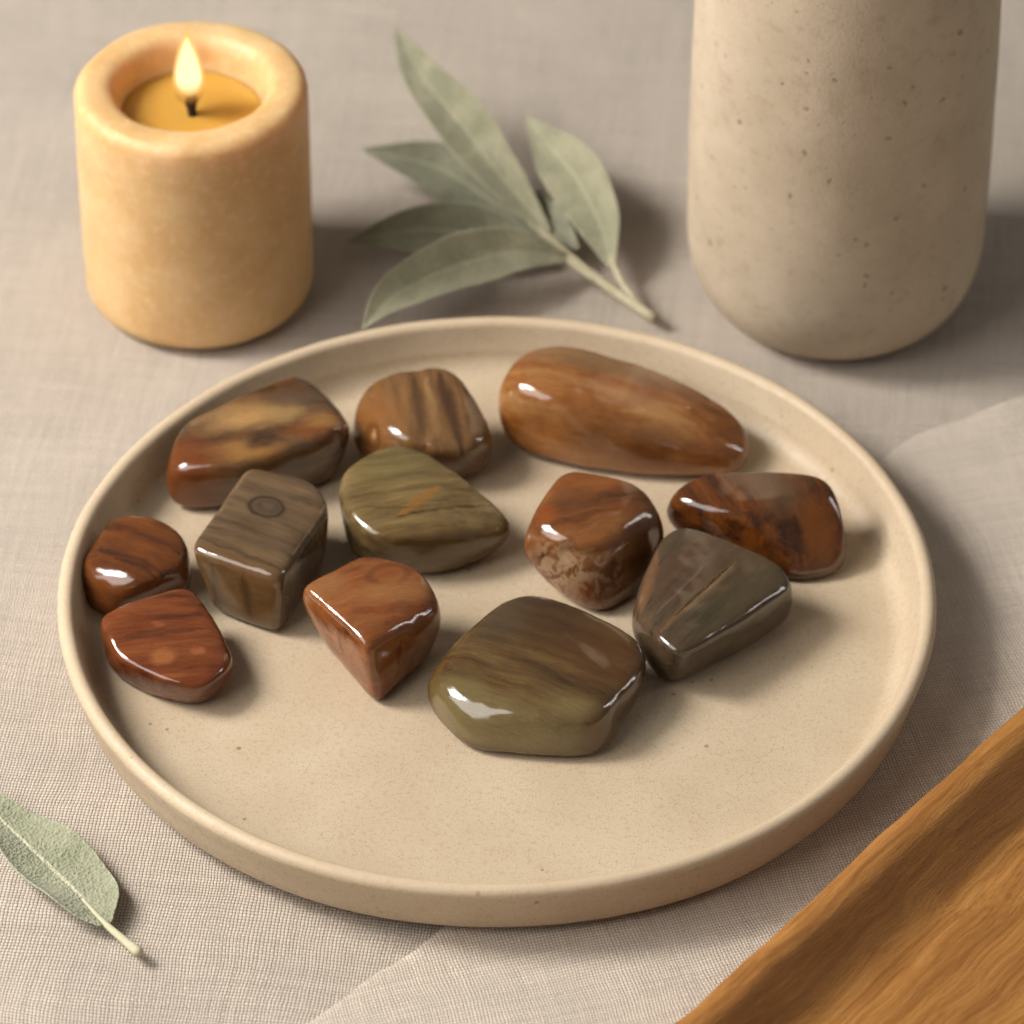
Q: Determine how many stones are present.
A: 12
